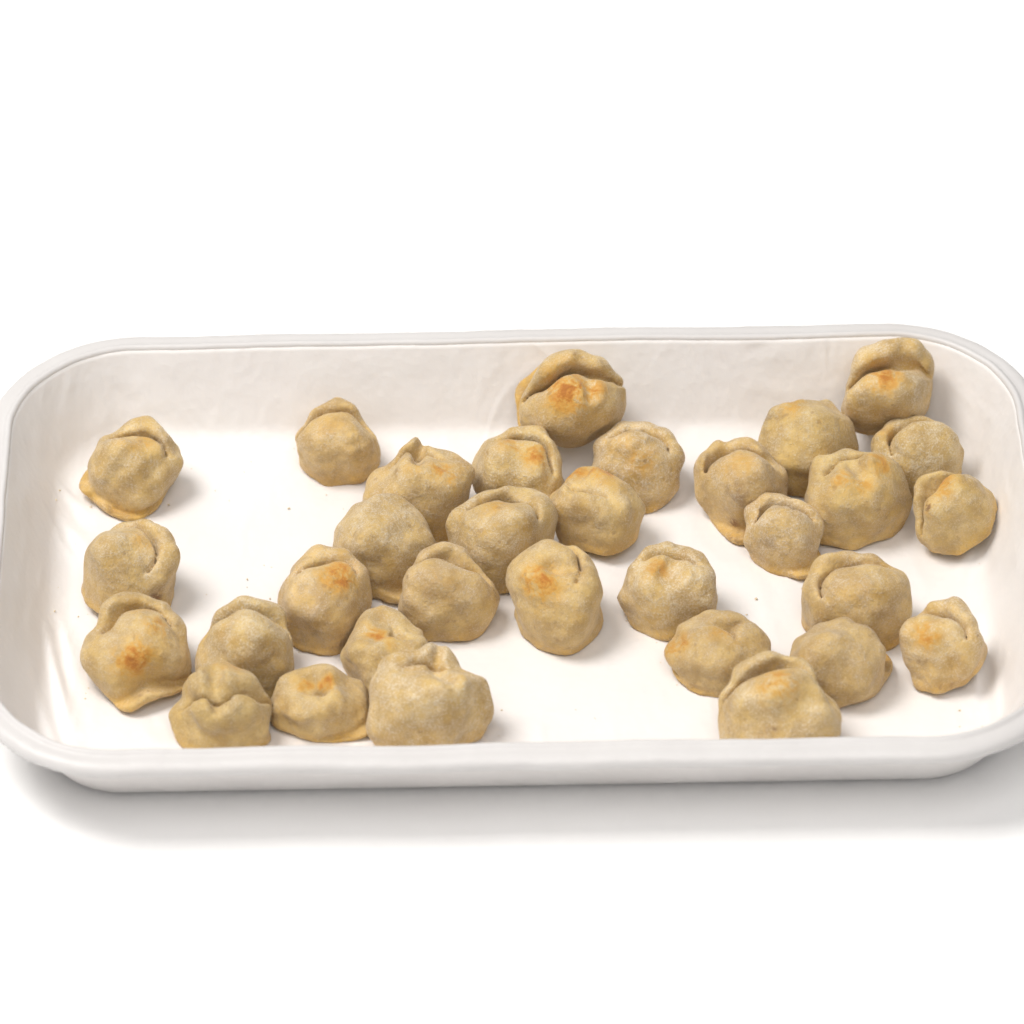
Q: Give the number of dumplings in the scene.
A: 32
